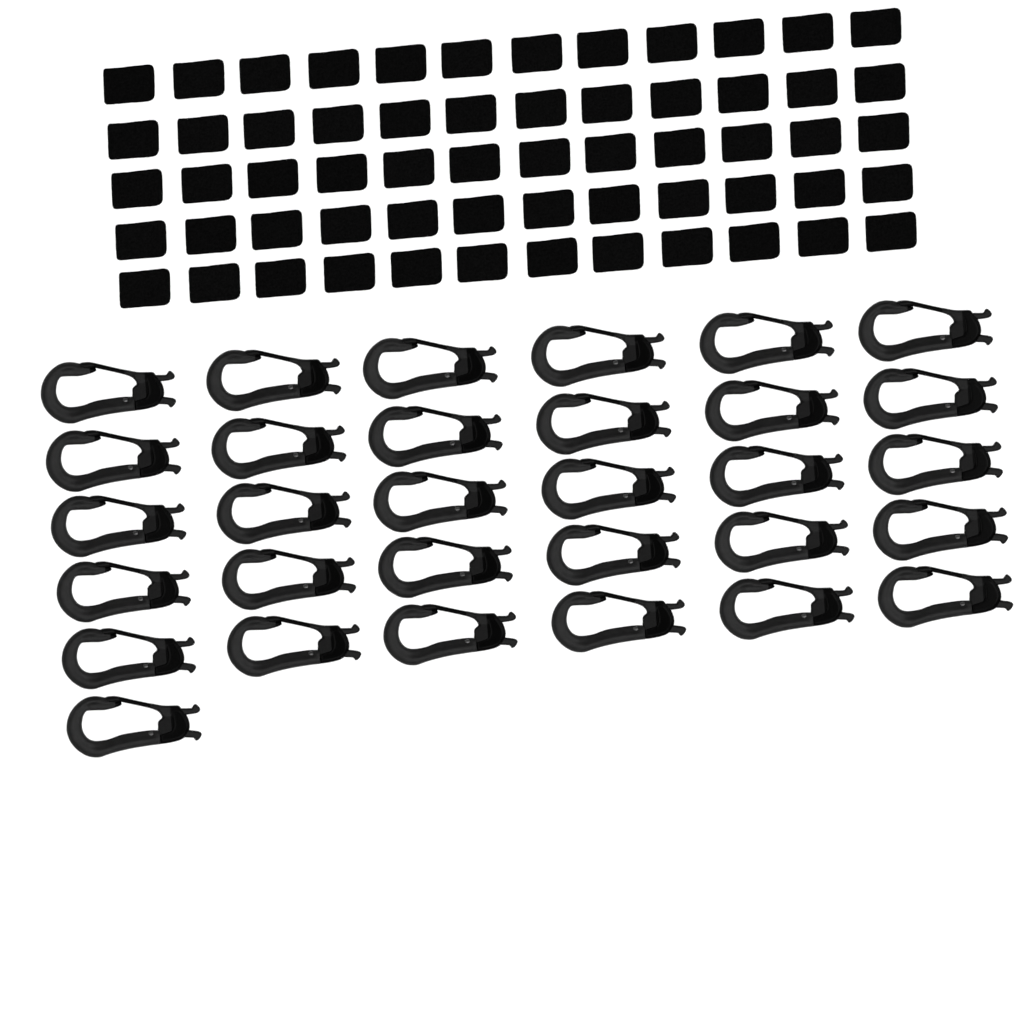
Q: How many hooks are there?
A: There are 31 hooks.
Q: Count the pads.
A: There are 60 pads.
